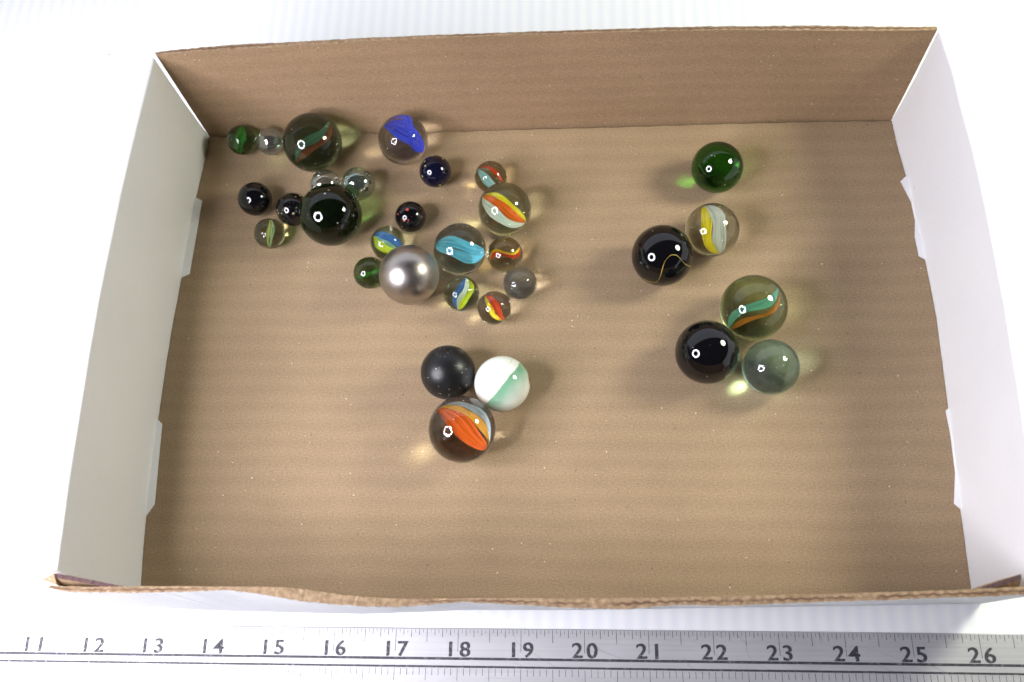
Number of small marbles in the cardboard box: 16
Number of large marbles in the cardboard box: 15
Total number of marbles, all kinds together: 31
